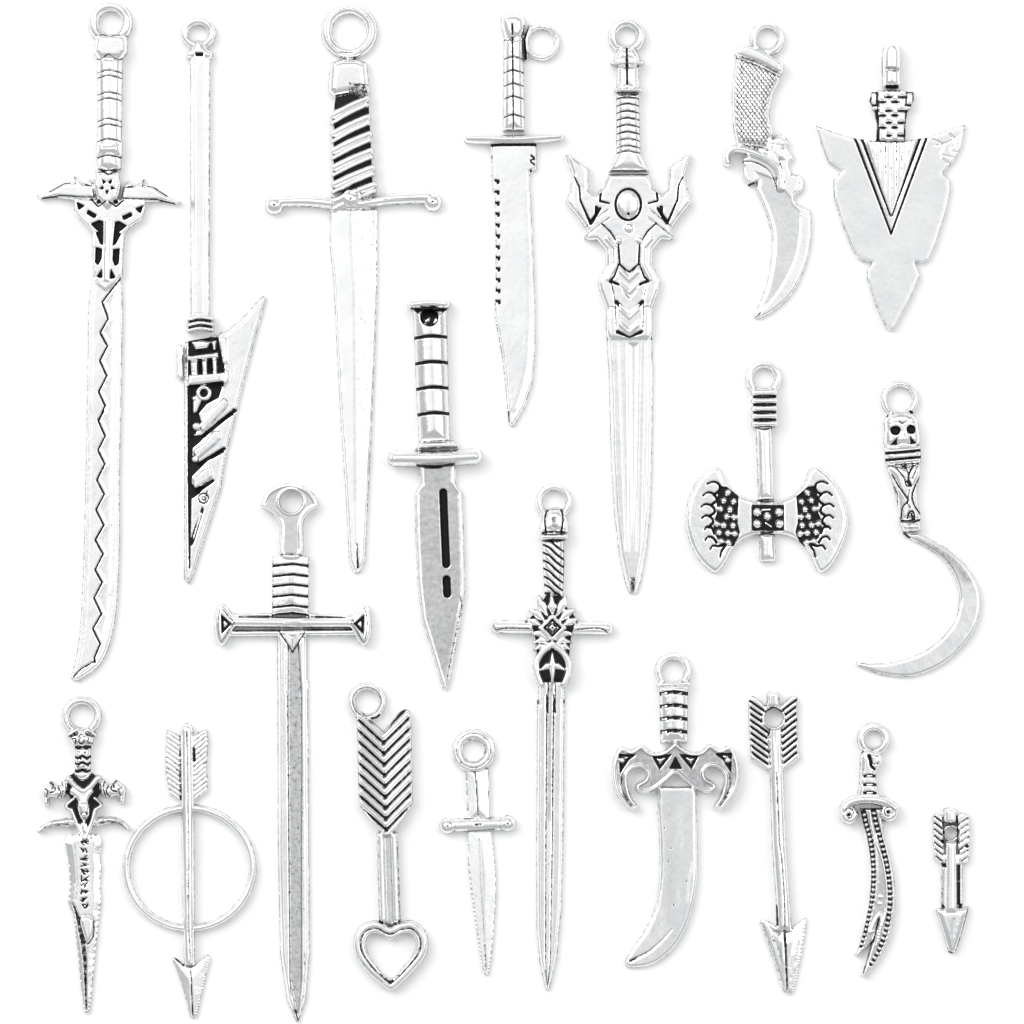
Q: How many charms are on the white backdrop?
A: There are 20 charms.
